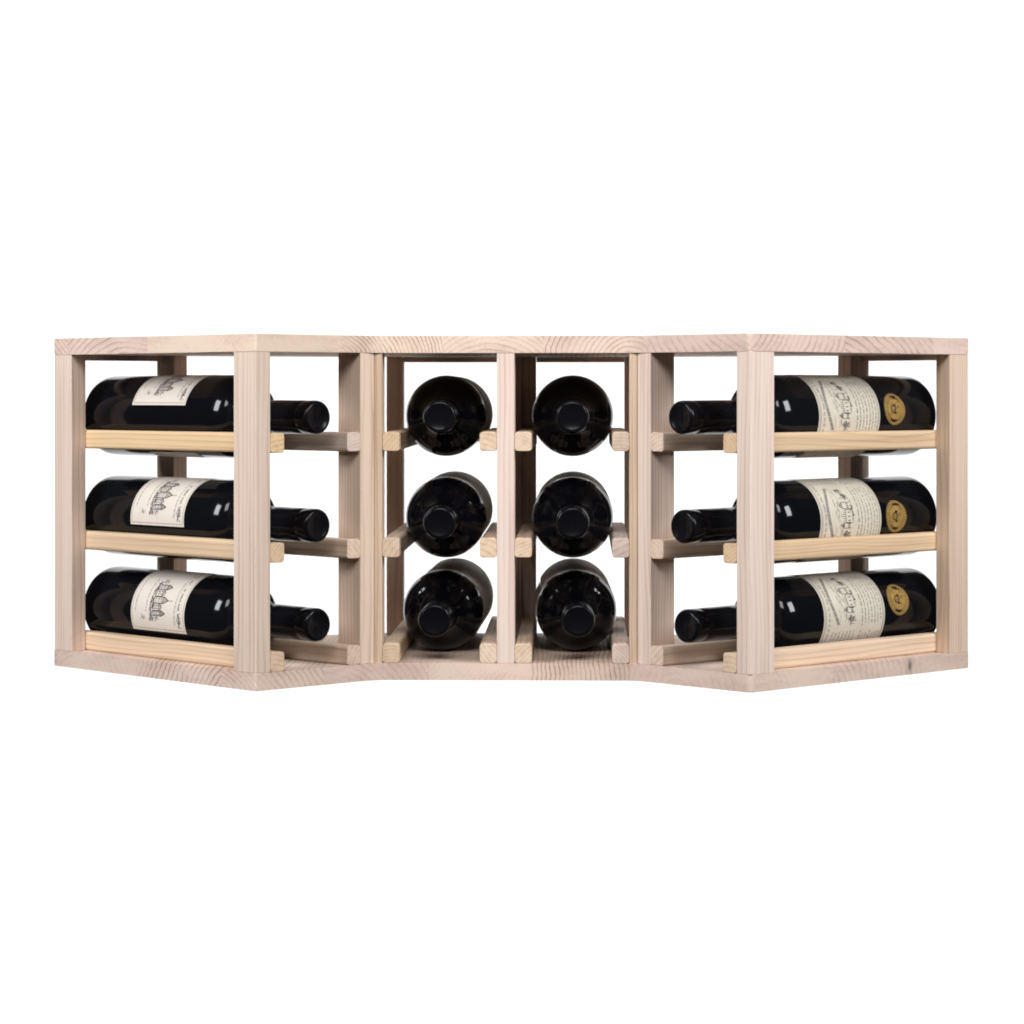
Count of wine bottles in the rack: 12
